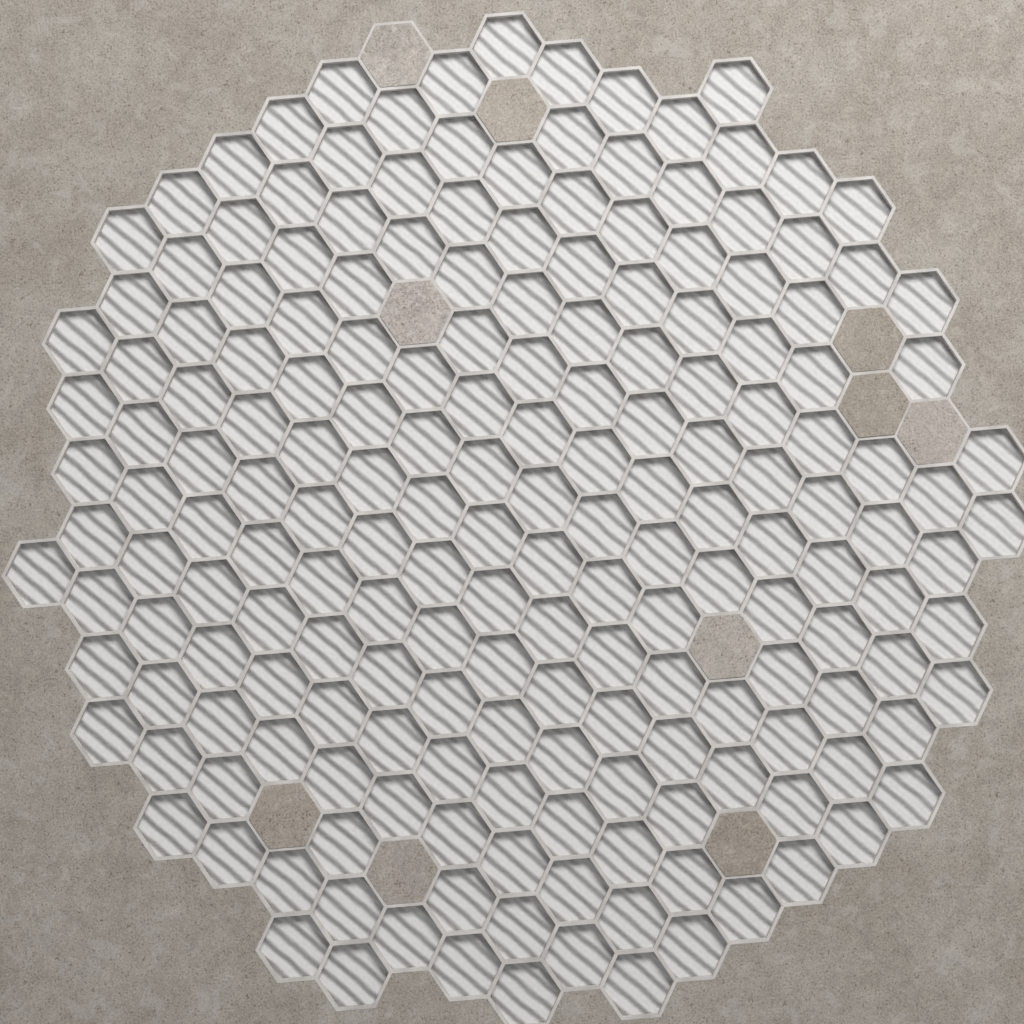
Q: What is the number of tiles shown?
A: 10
